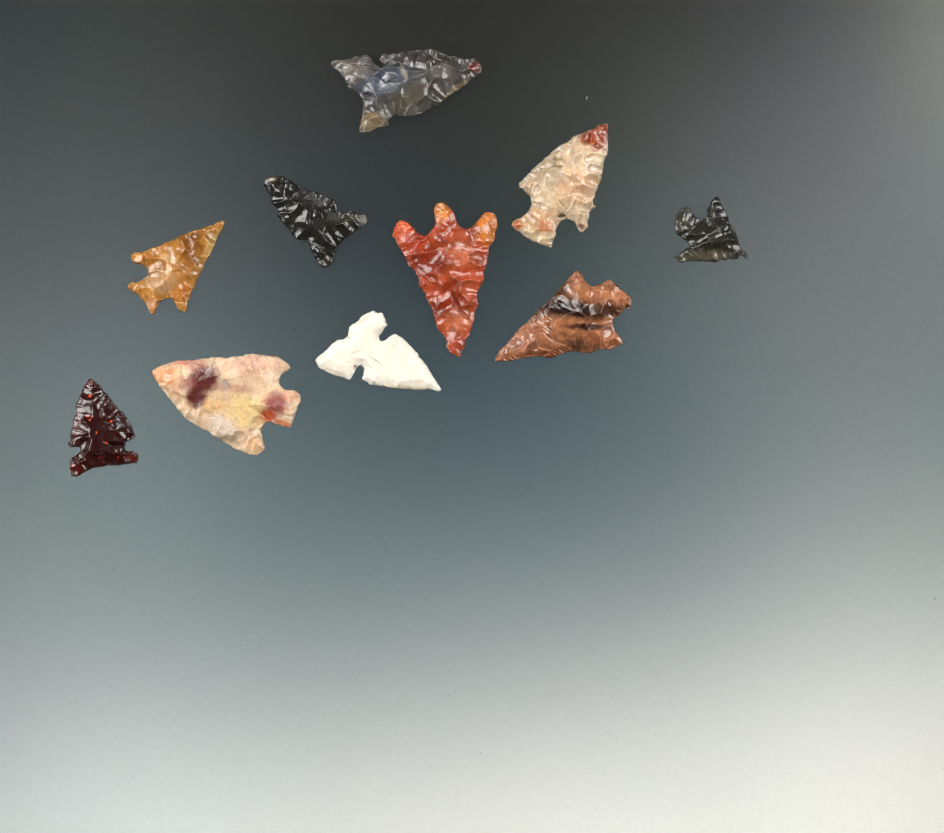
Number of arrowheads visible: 10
